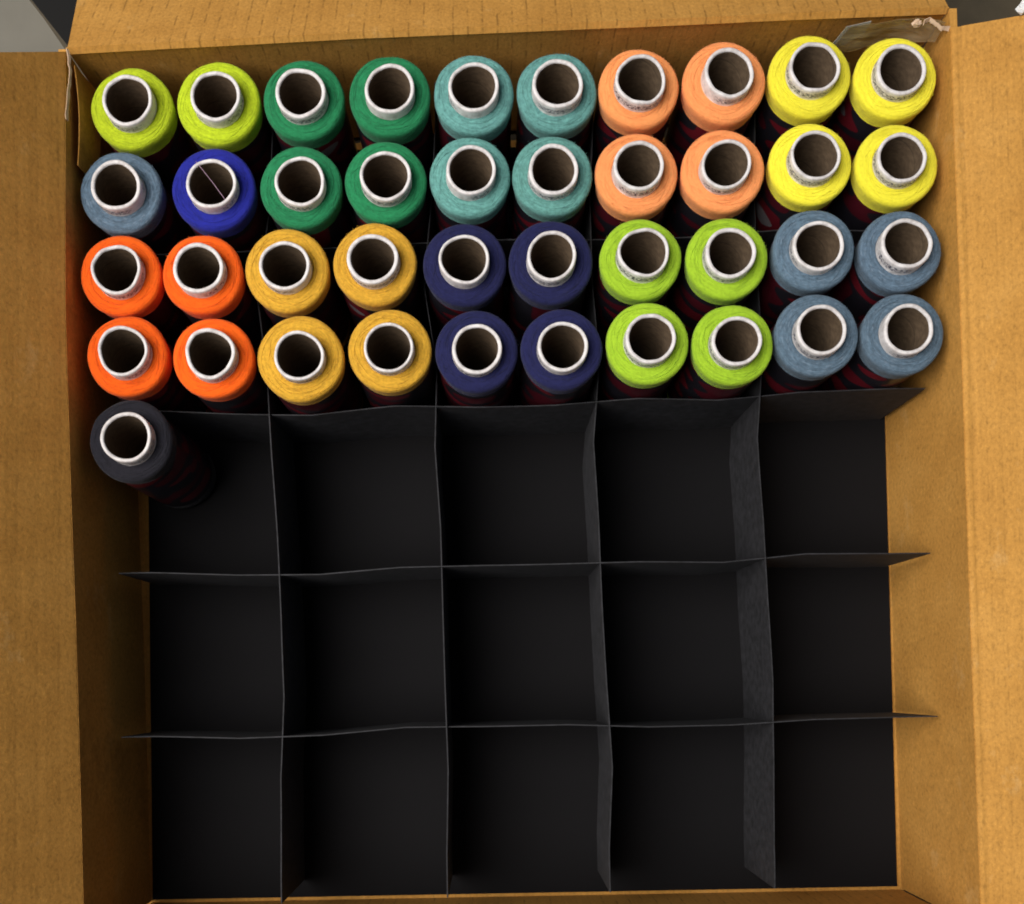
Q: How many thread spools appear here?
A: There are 41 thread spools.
